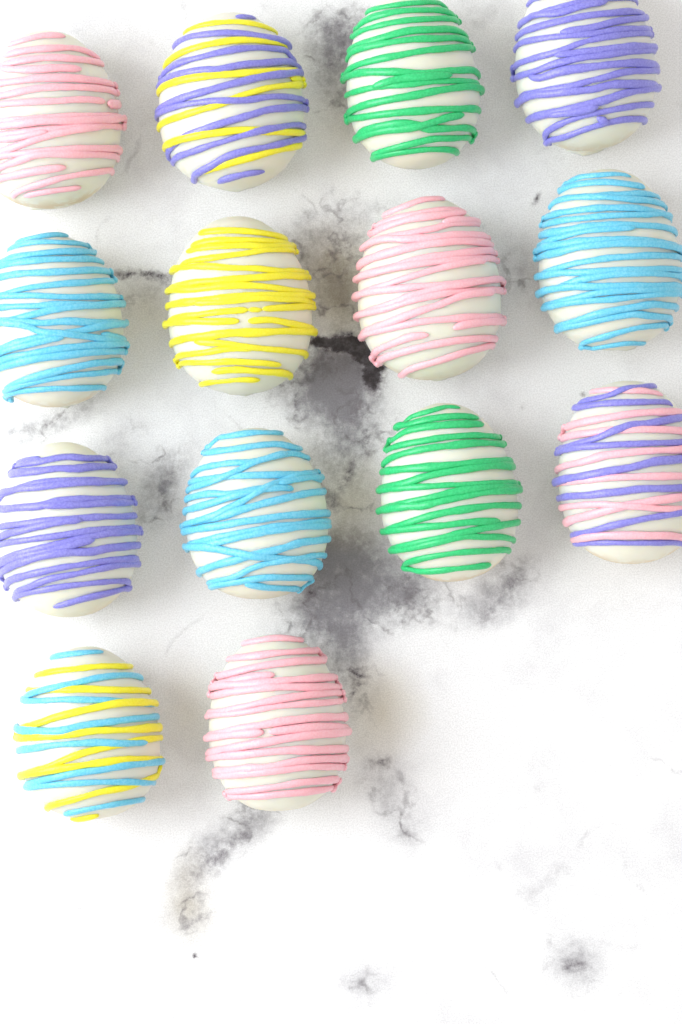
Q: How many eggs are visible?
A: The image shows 14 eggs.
